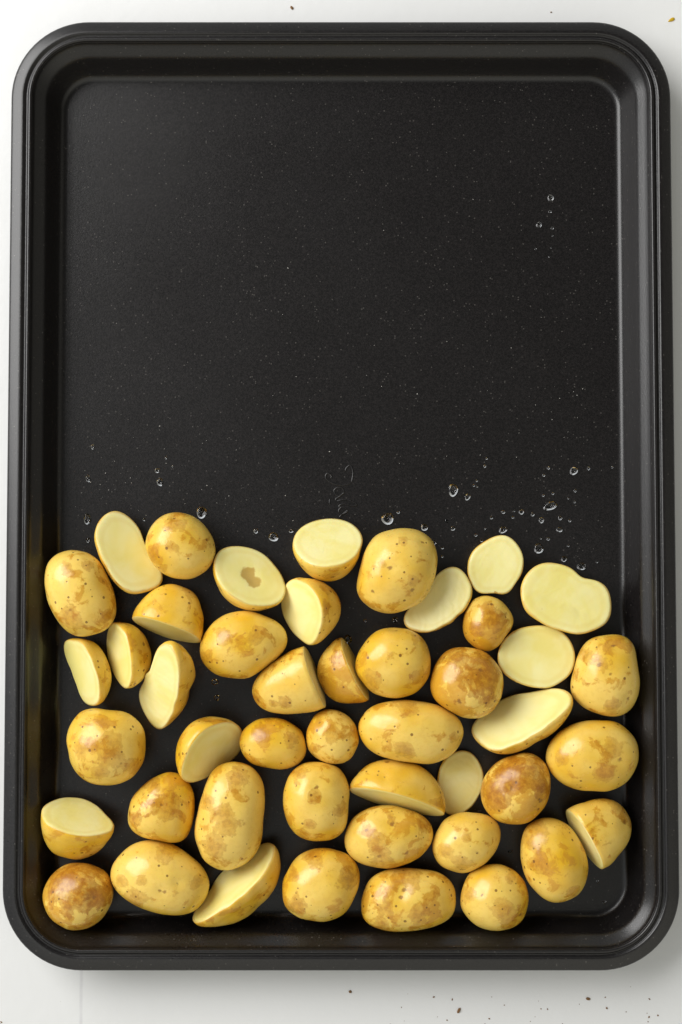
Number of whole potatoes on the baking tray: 25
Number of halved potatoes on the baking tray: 21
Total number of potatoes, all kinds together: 46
